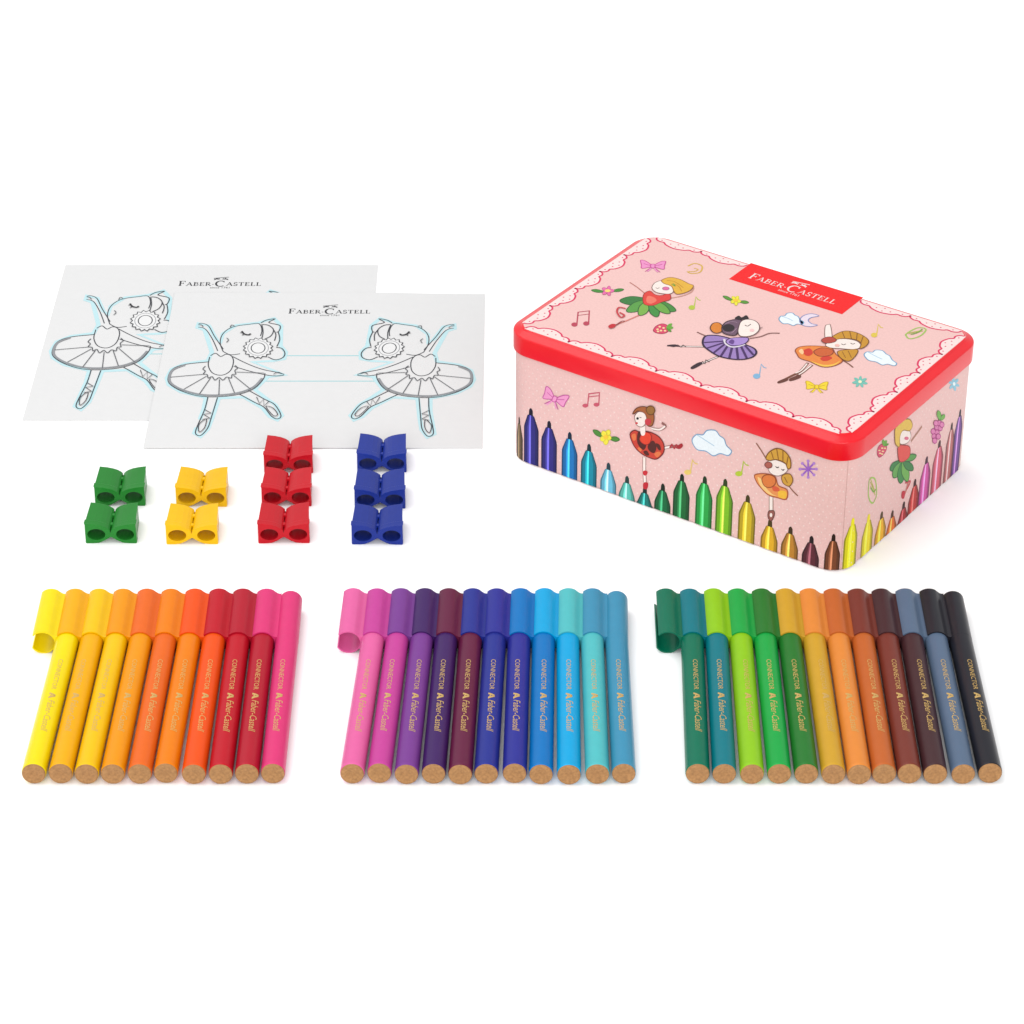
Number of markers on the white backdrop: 33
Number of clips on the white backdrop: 10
